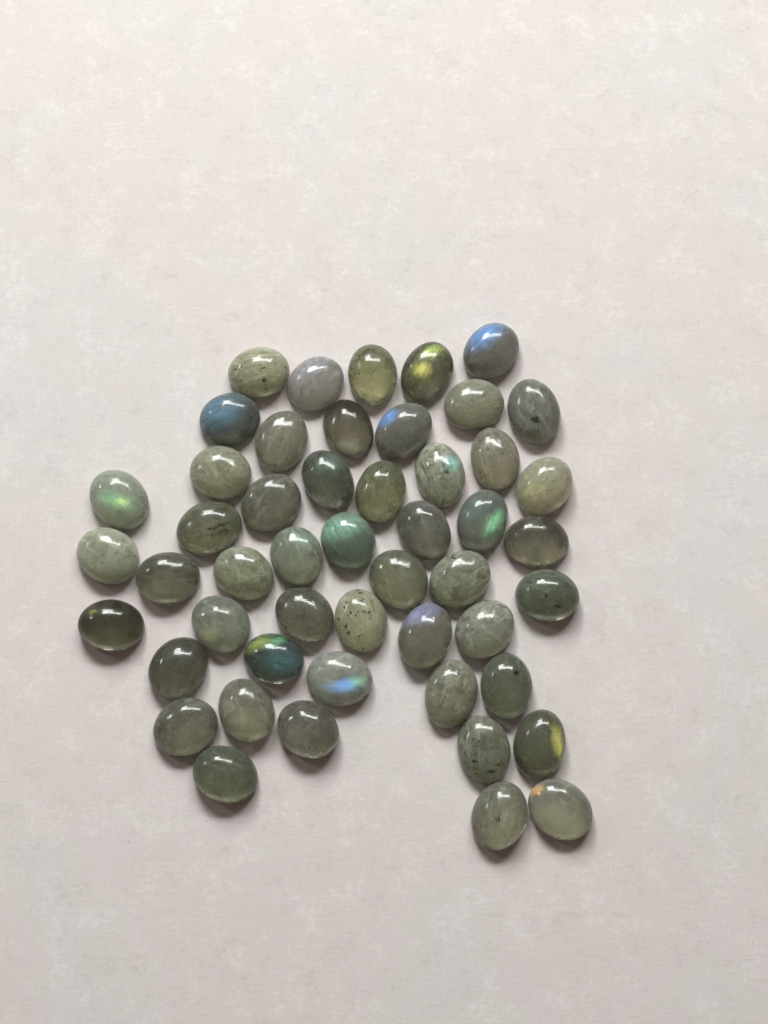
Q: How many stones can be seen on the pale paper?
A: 50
